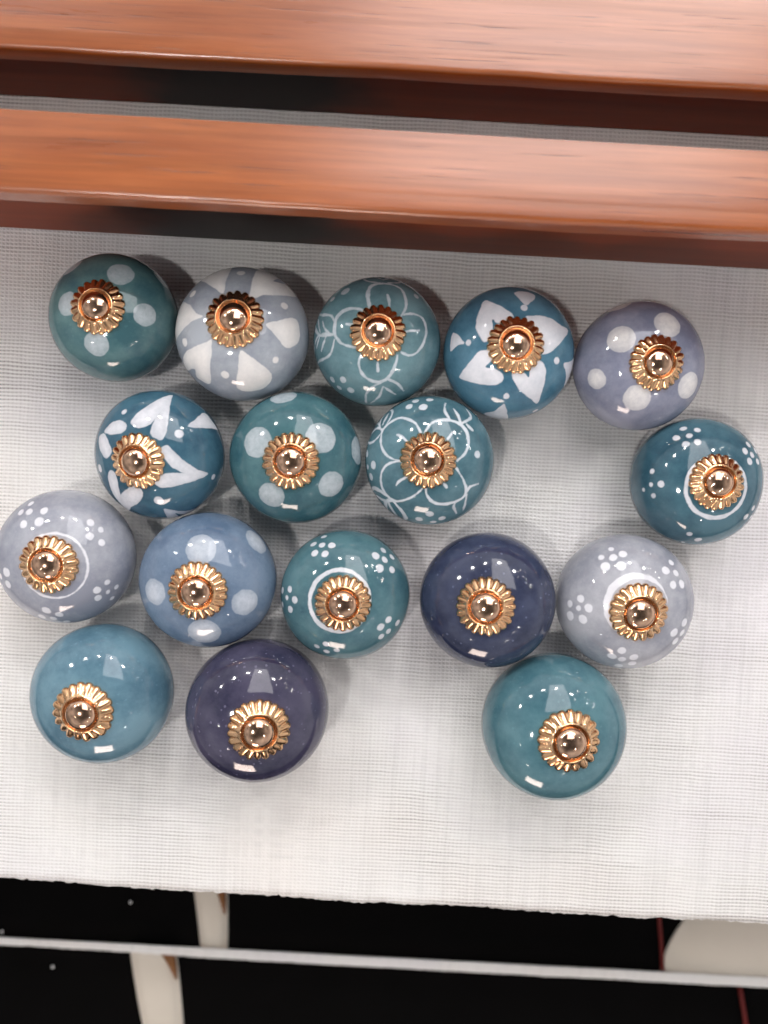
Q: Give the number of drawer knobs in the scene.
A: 17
